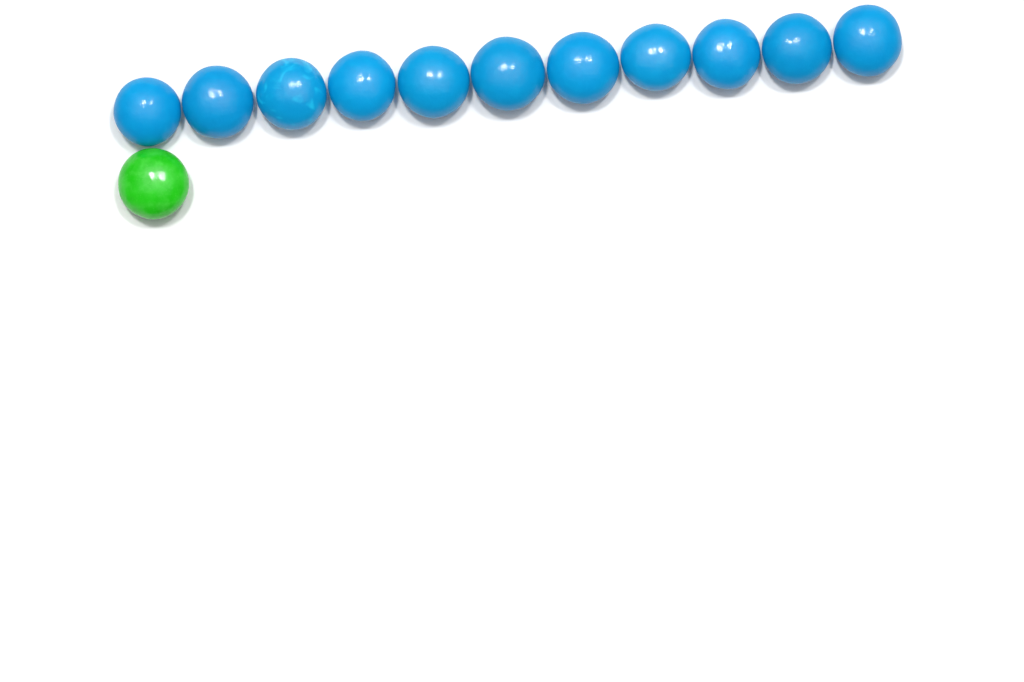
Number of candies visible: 12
